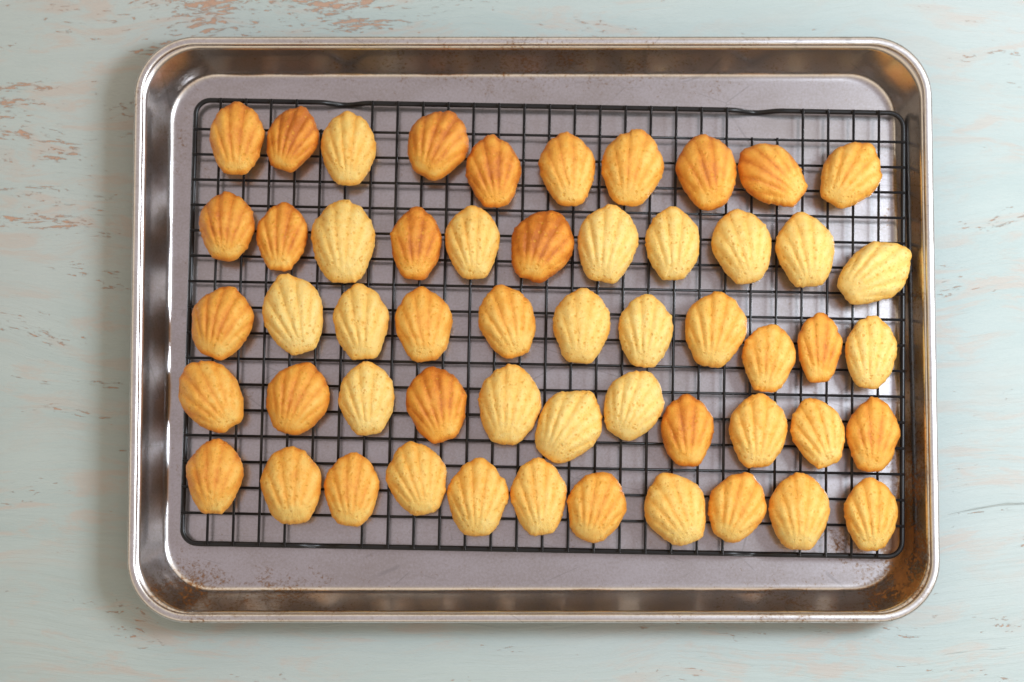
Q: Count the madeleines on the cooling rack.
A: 54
